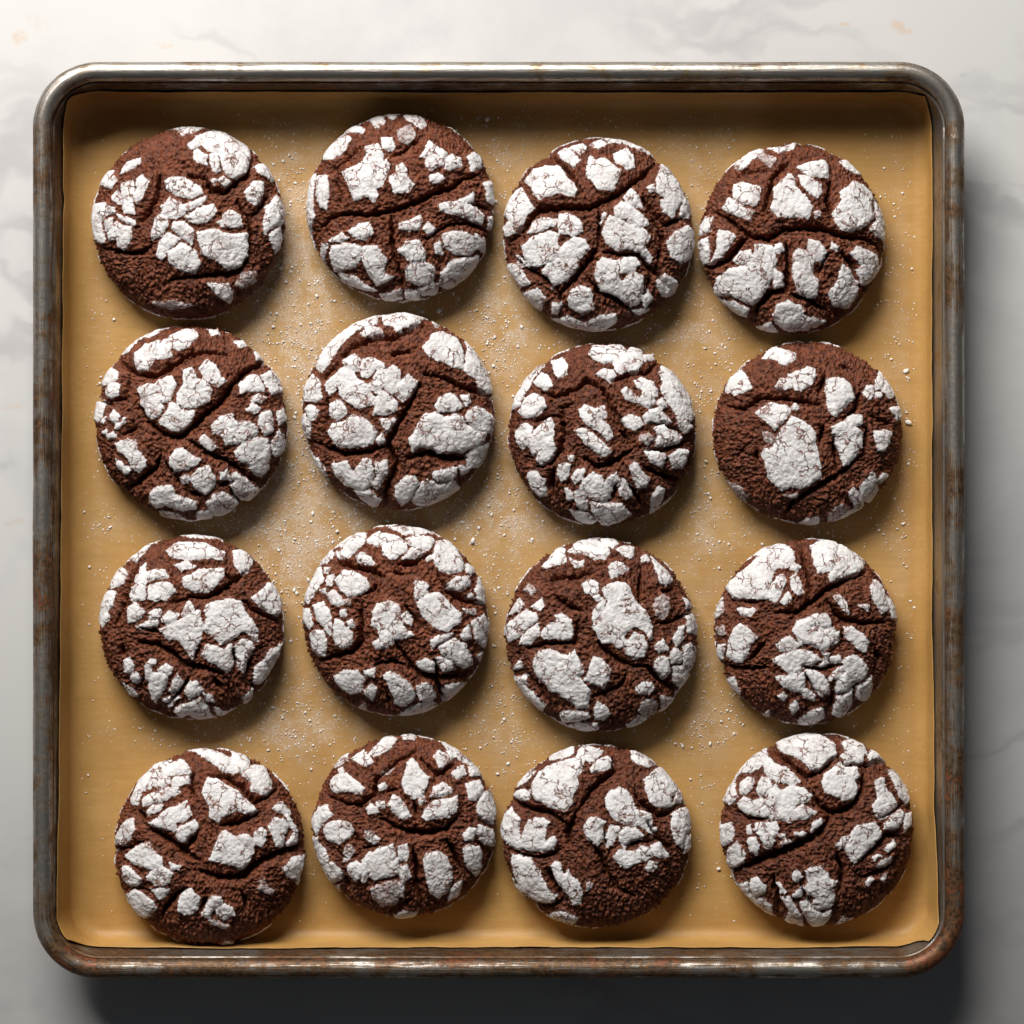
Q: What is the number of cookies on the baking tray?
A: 16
